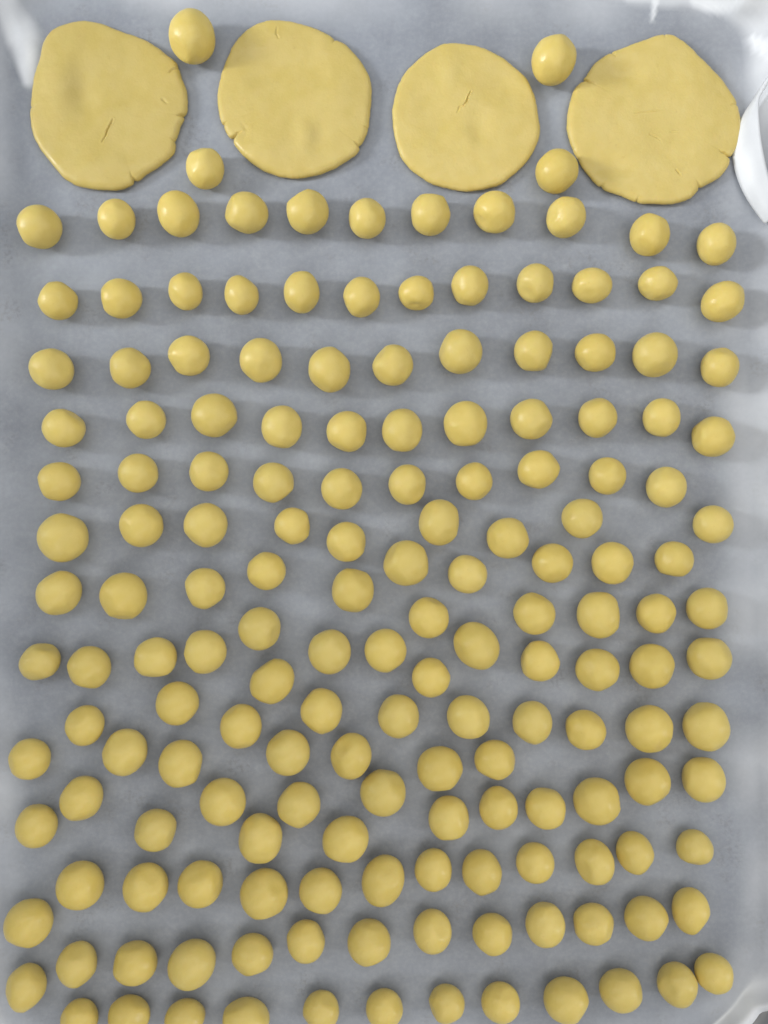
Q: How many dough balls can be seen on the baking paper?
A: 166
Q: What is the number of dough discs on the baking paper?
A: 4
